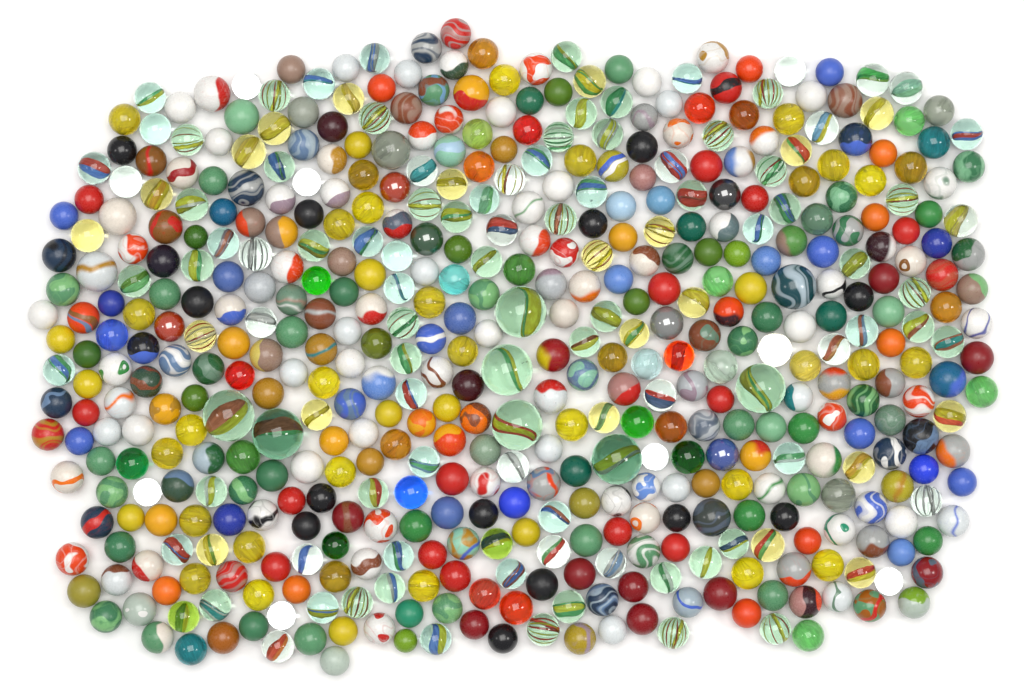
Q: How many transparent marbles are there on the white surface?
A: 194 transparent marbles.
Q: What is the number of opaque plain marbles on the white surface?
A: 162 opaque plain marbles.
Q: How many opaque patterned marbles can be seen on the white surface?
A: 146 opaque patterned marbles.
